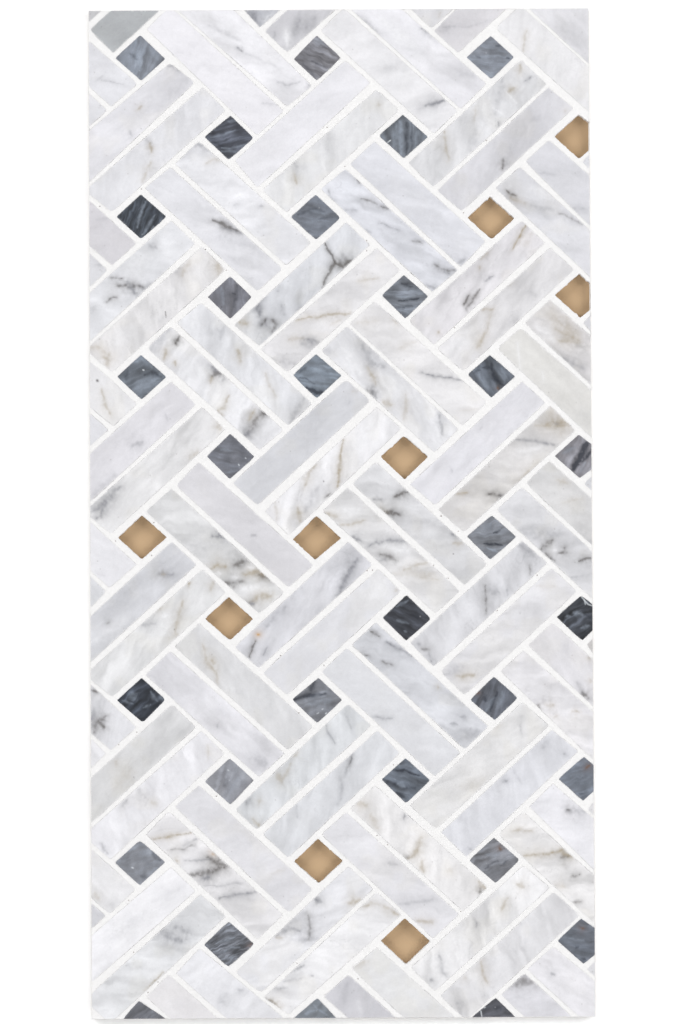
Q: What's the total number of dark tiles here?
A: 30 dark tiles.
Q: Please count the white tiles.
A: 102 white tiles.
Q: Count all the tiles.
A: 132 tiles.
